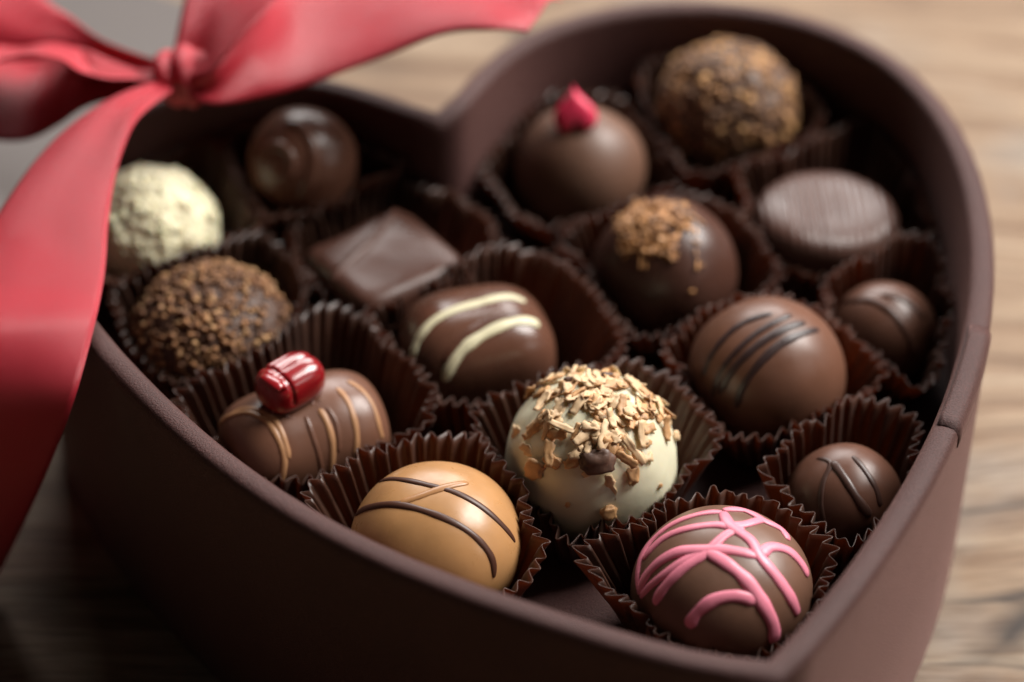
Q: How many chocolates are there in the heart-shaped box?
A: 16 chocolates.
